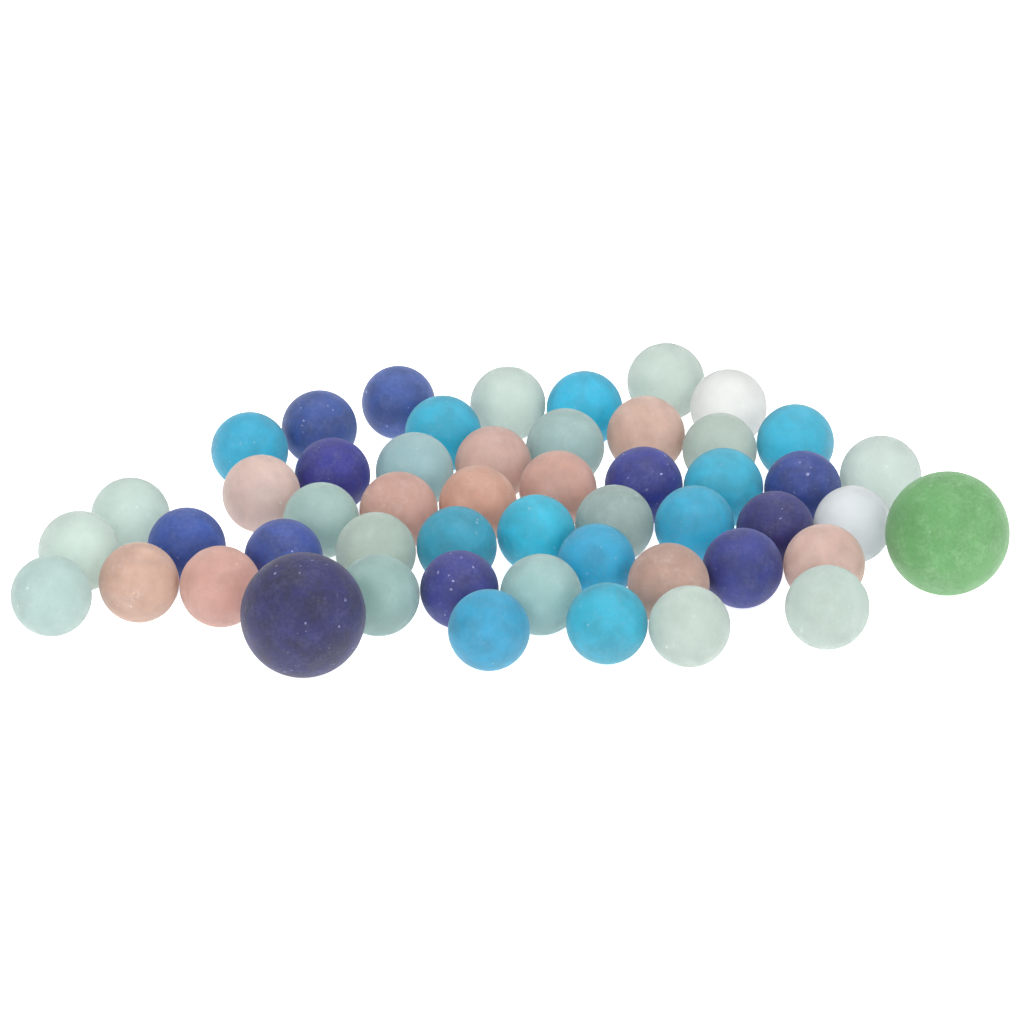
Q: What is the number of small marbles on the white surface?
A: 49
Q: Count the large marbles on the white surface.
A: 2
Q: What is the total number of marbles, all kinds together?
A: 51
